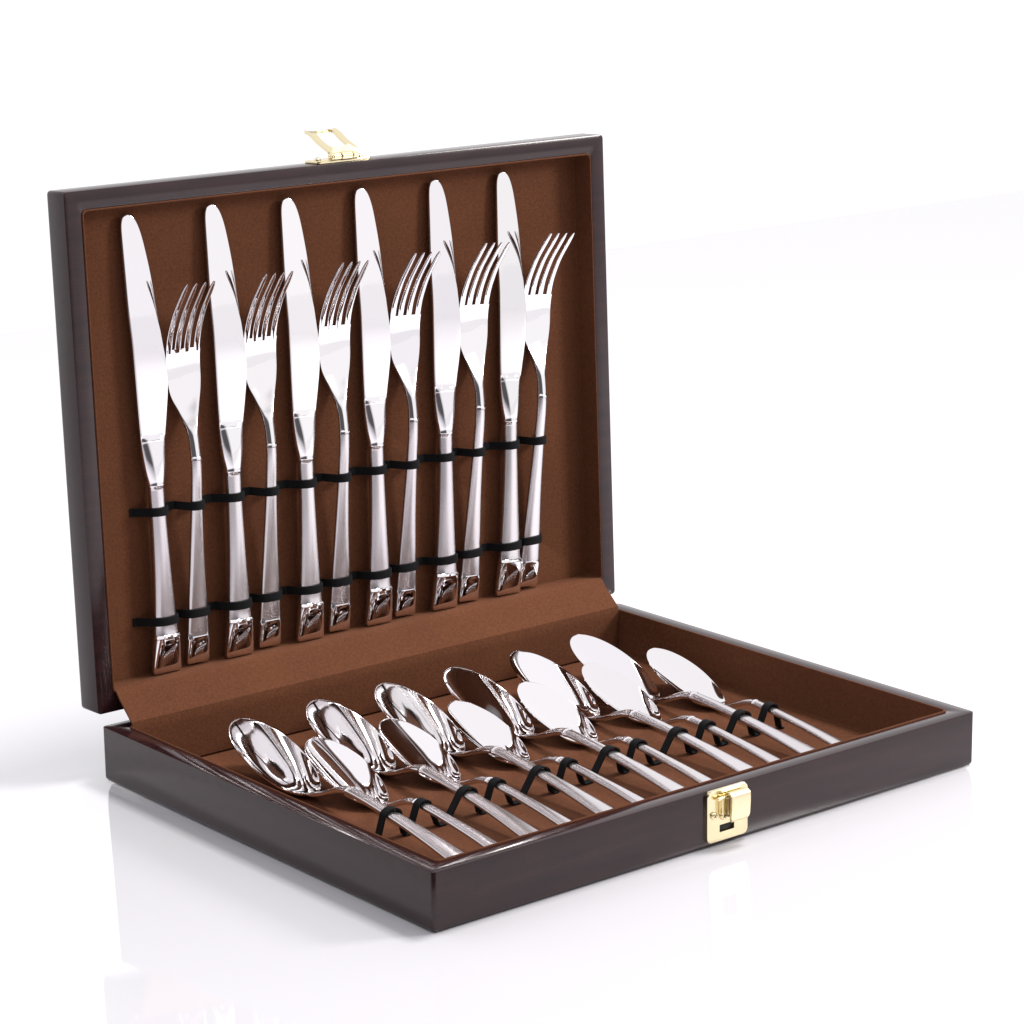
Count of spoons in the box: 12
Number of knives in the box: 6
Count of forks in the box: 6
